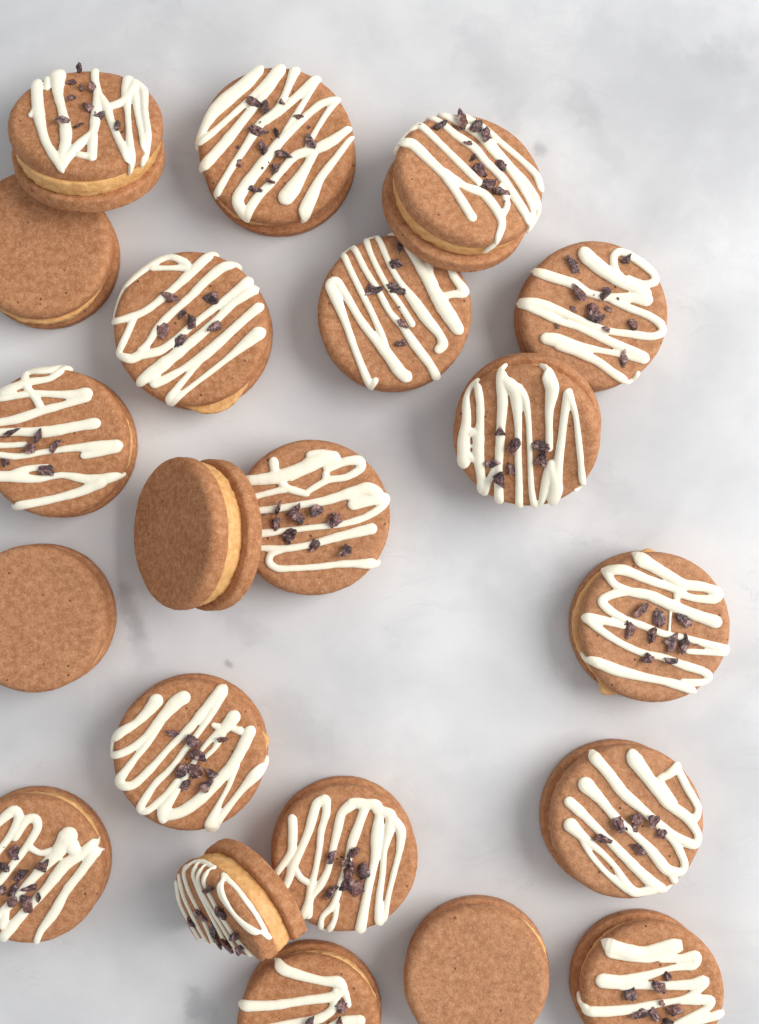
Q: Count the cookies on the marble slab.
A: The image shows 21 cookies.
